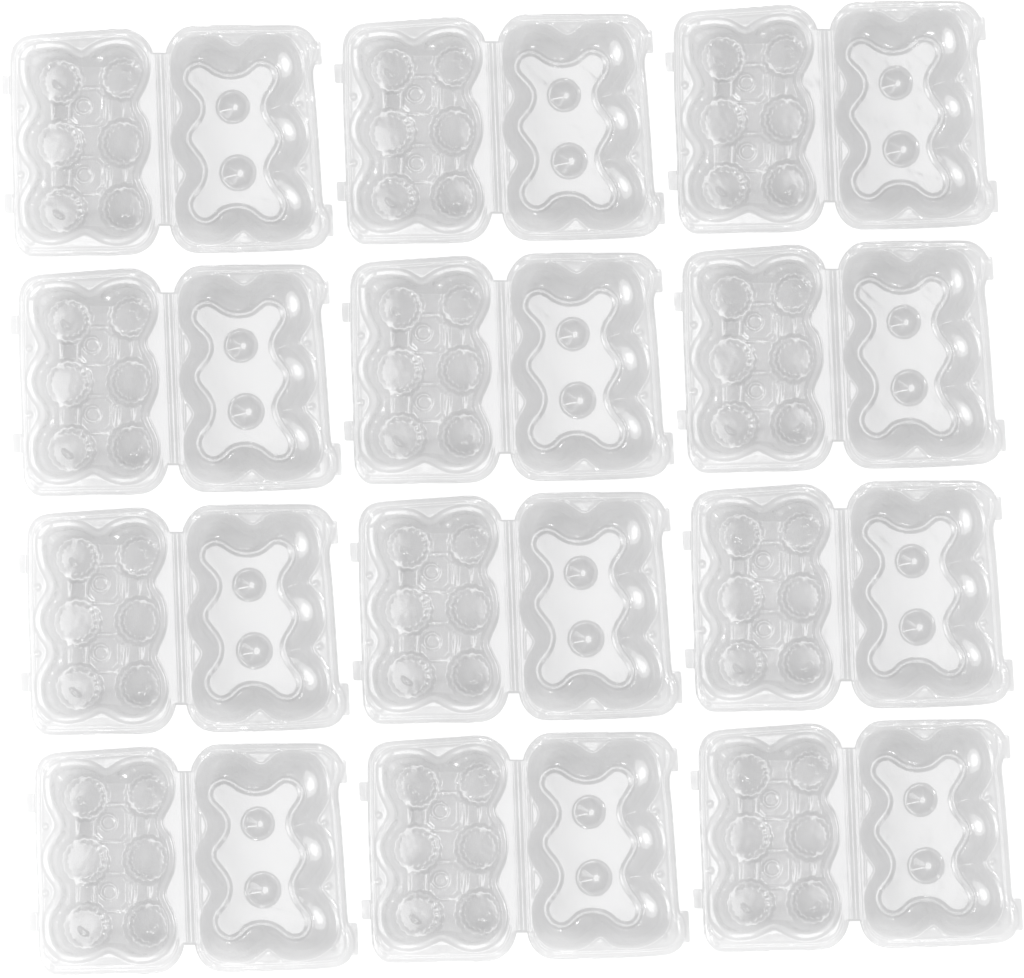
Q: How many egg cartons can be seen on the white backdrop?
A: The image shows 12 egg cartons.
